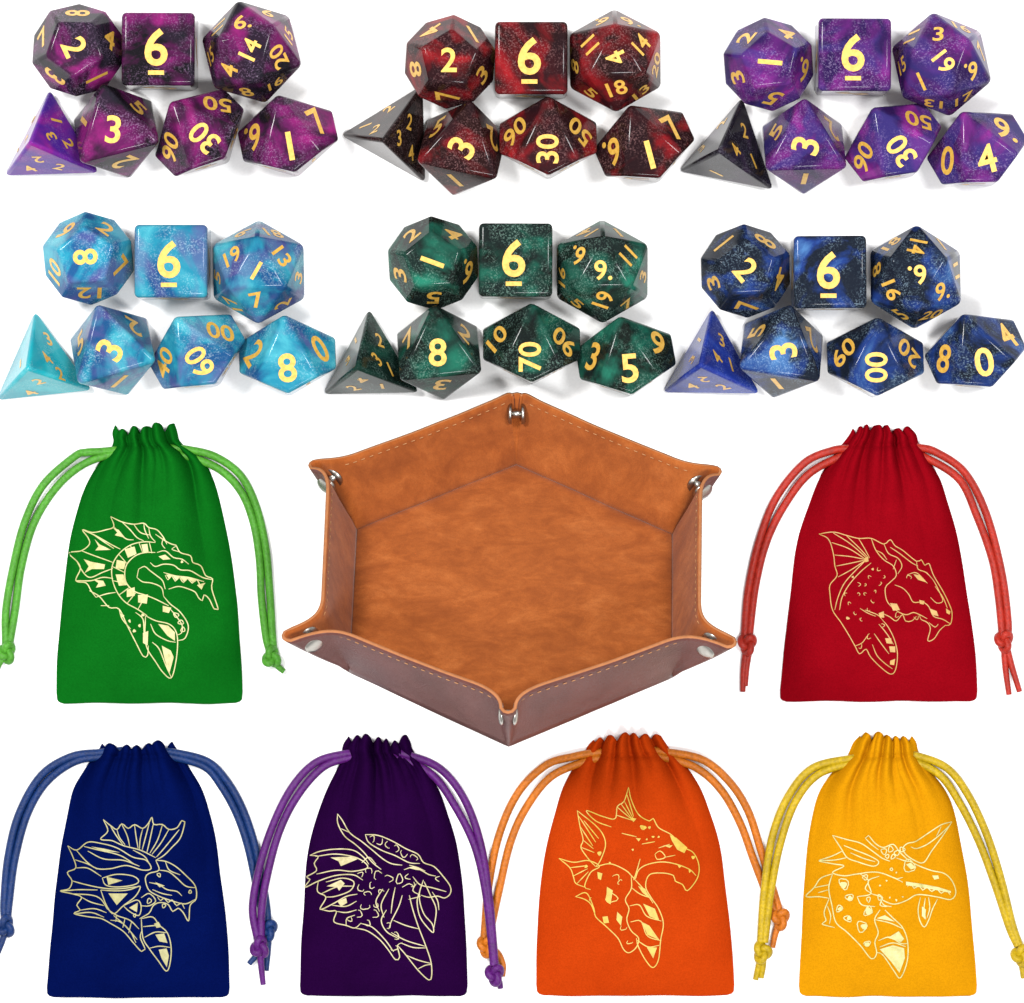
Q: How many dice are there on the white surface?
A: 42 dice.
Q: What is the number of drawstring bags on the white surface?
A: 6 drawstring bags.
